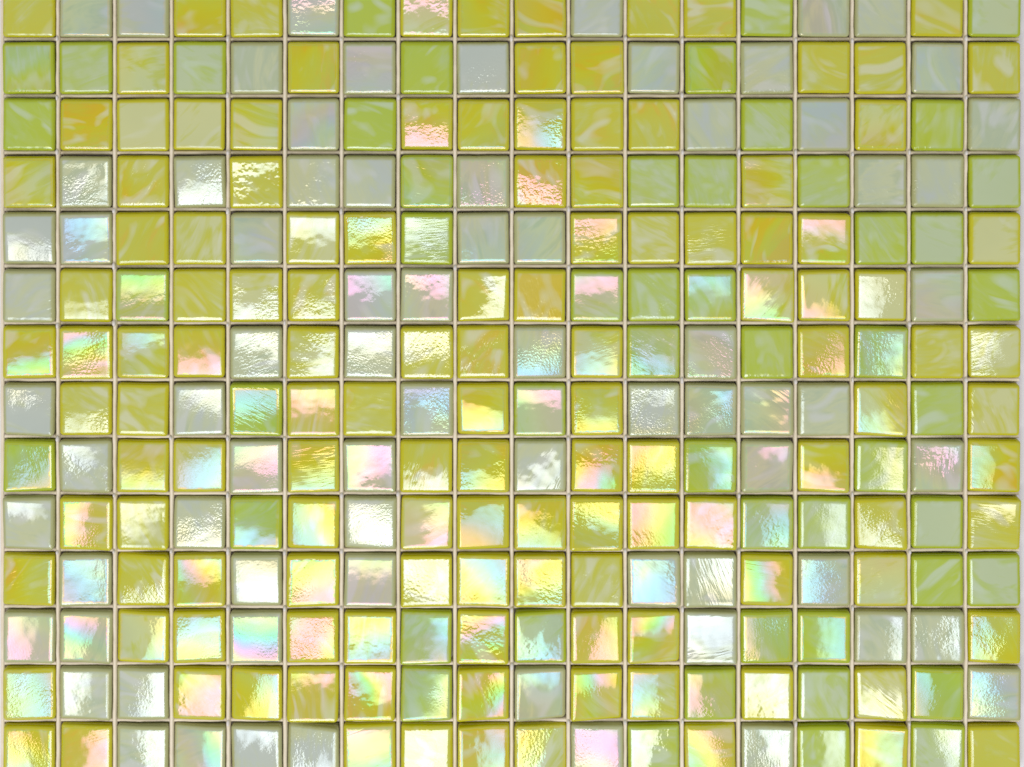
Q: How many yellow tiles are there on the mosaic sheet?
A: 127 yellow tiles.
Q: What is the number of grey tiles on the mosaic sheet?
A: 74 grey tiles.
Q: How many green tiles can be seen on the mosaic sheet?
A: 51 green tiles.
